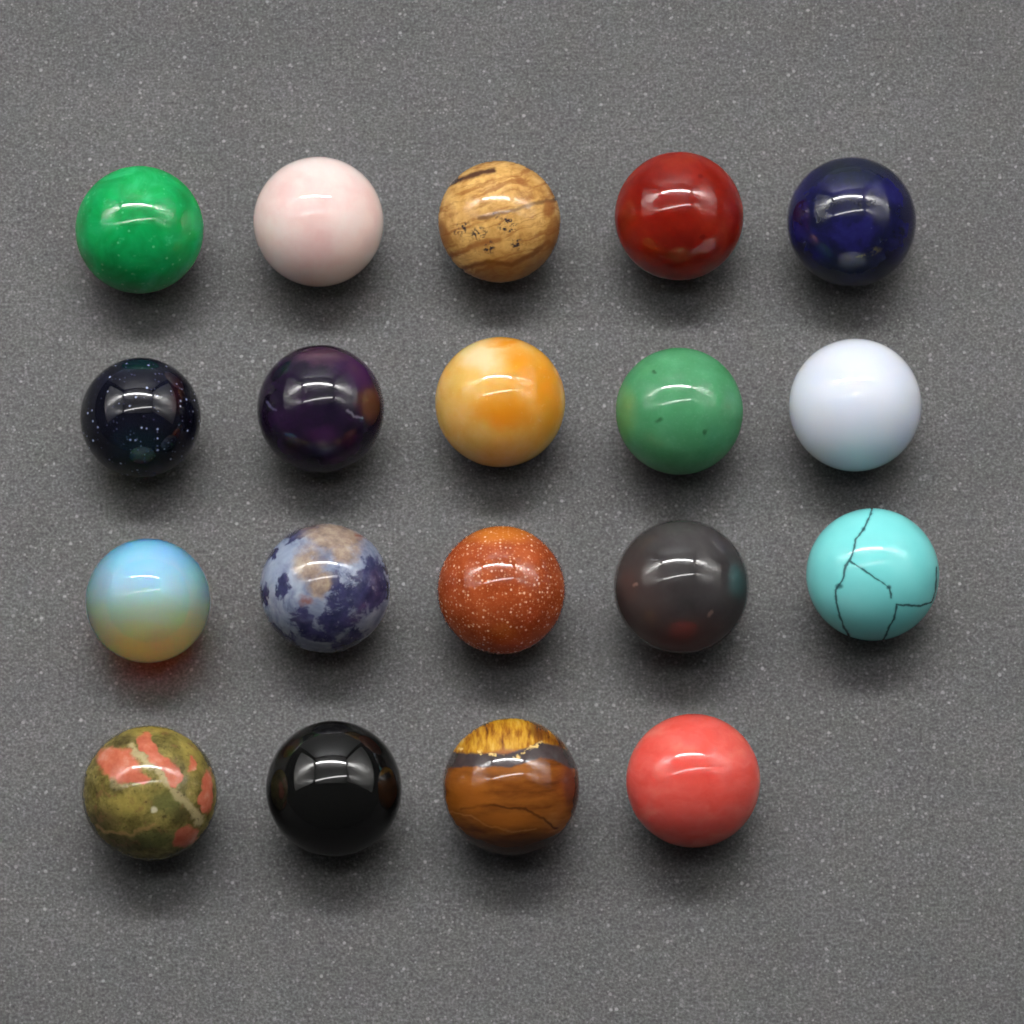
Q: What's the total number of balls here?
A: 19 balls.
